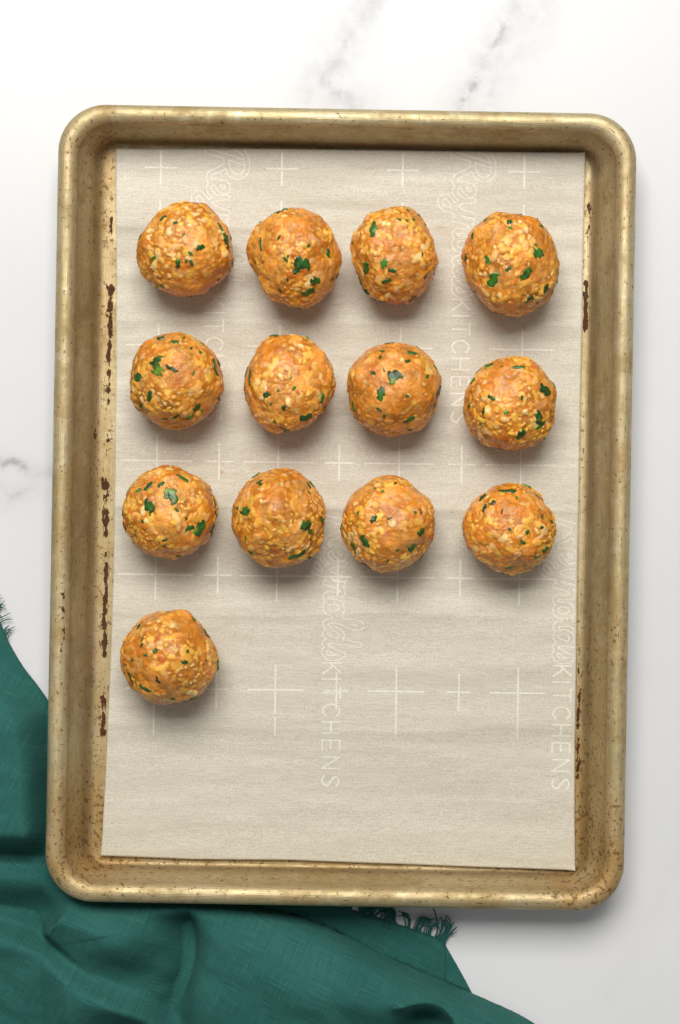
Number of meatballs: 13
